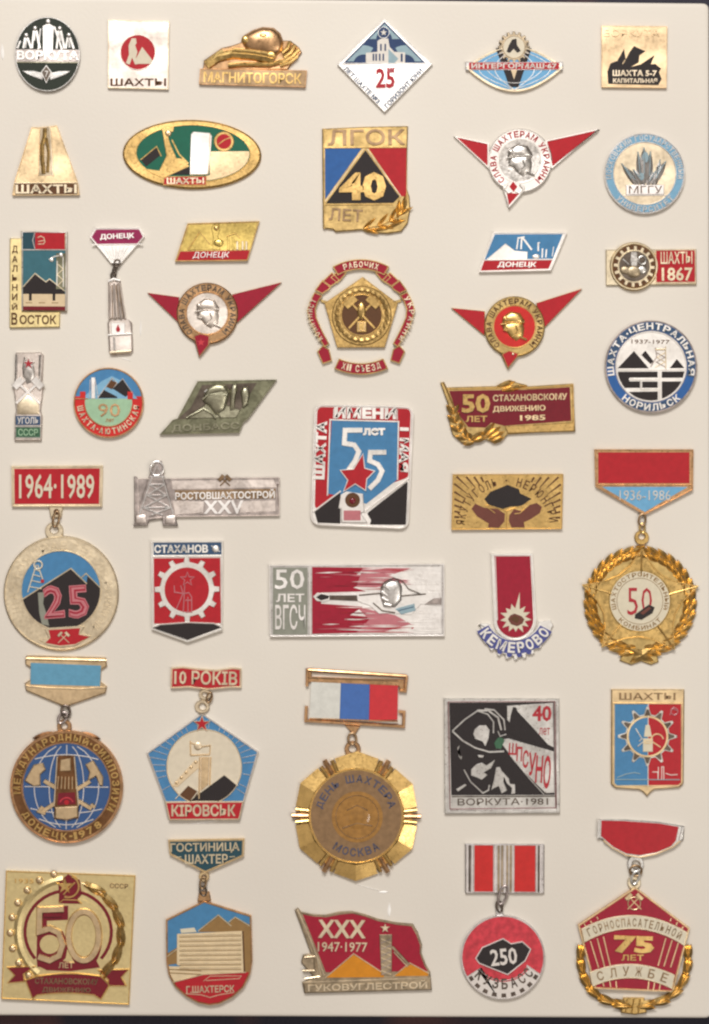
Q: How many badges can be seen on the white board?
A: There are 42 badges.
